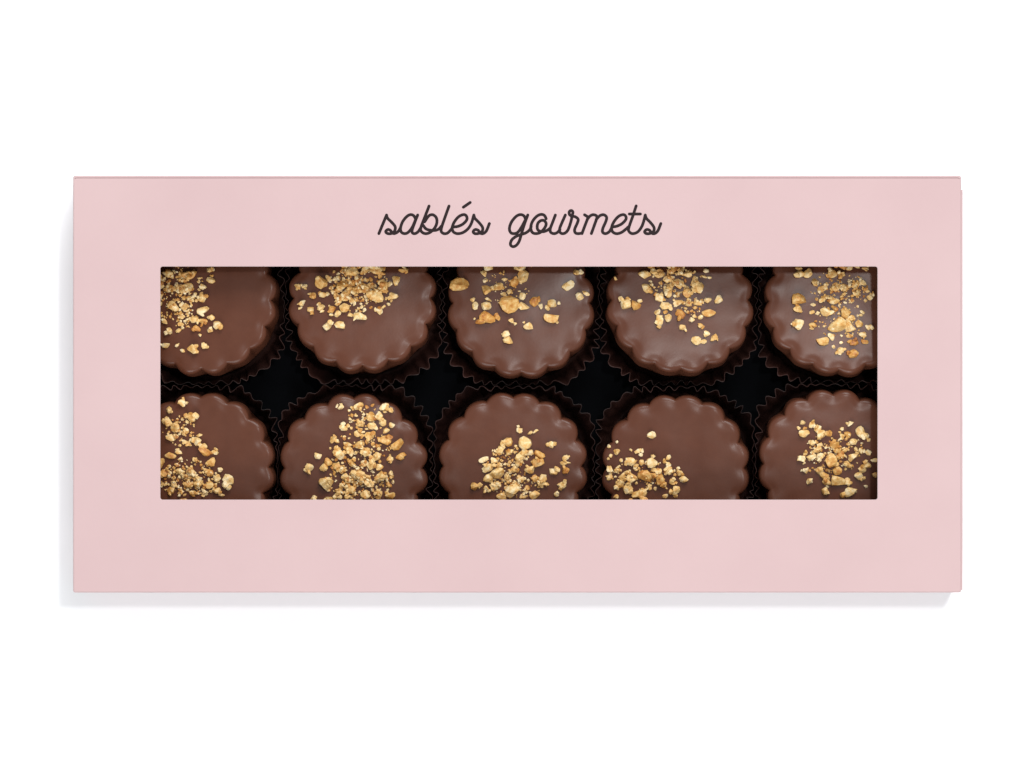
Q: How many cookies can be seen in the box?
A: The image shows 10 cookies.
